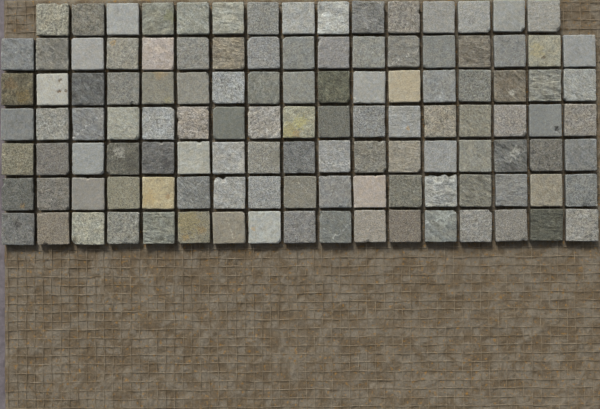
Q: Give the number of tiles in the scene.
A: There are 117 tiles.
